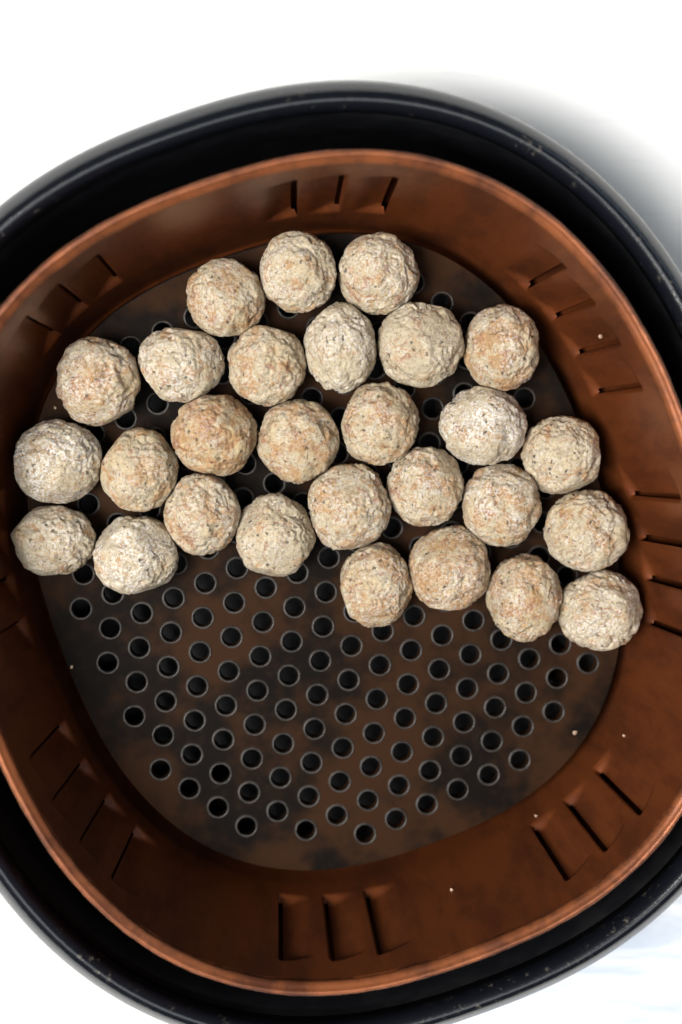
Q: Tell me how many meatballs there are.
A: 28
